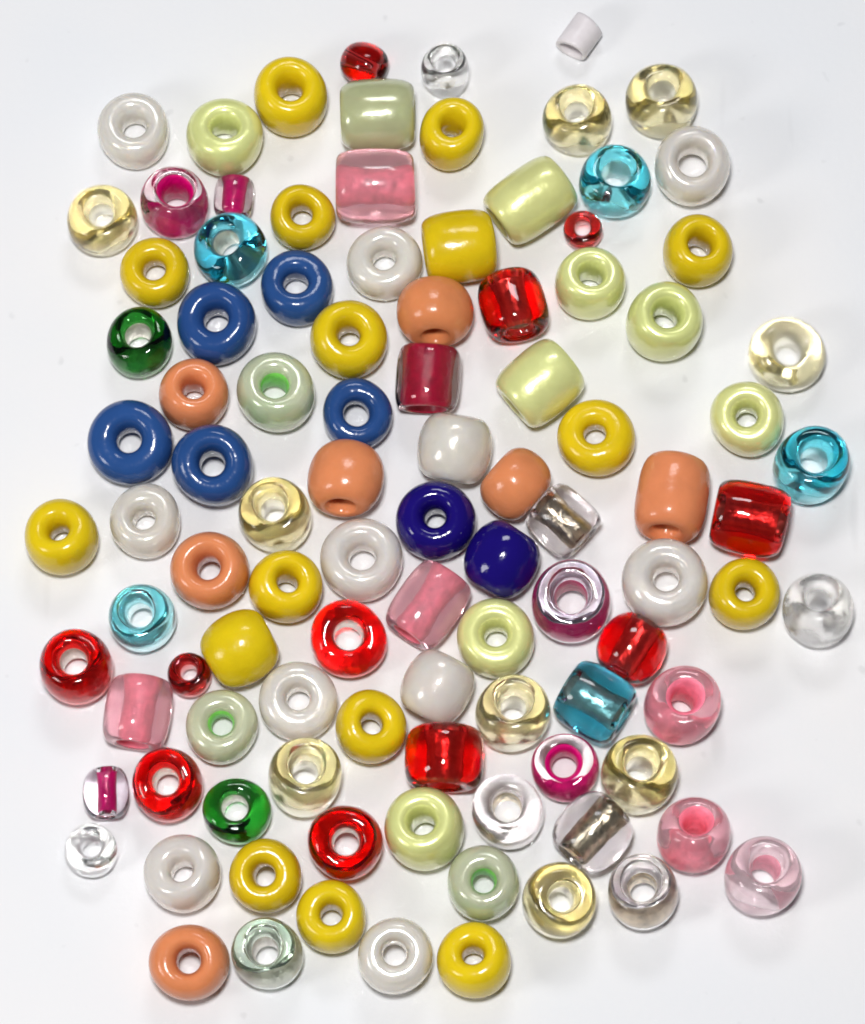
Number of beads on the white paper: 101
